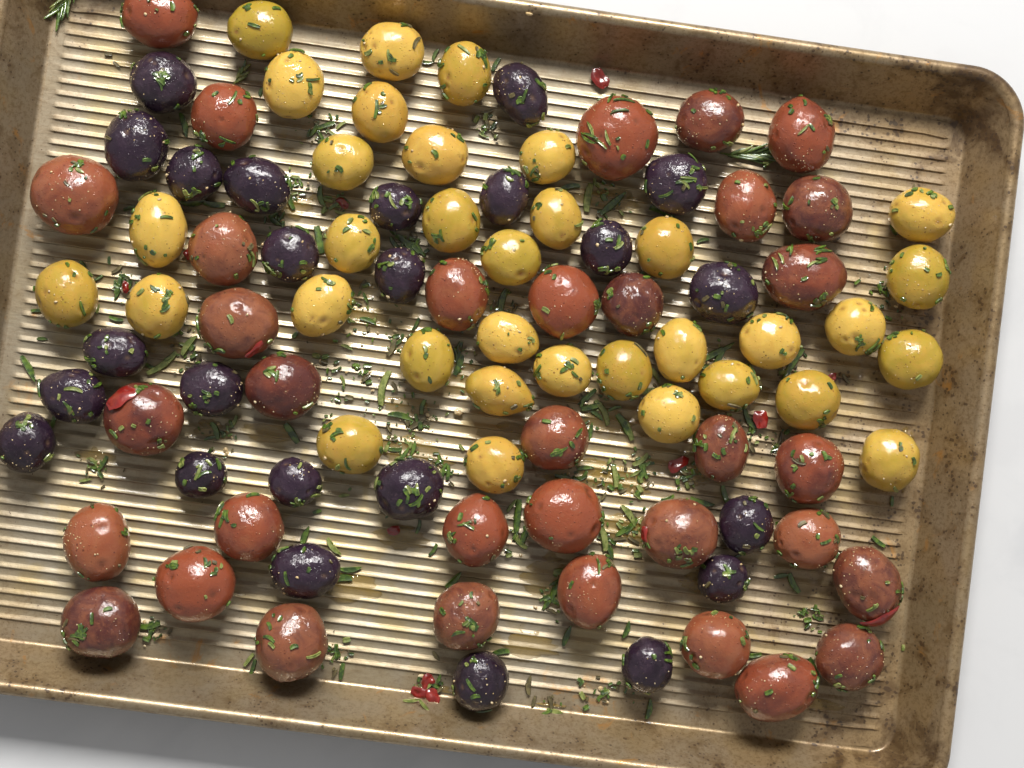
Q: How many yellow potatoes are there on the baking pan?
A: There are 34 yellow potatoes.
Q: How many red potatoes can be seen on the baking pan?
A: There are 34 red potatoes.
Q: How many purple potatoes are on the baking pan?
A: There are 24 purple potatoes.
